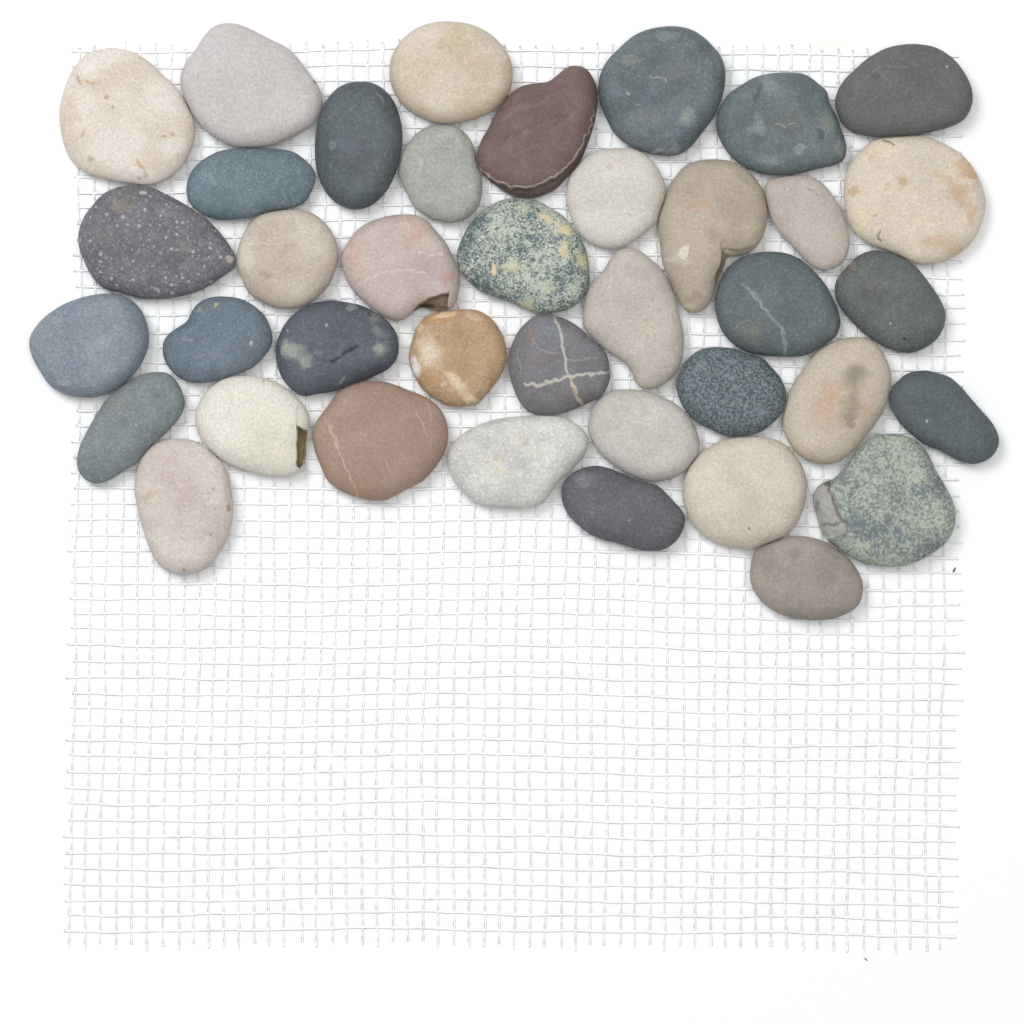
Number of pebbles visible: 39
